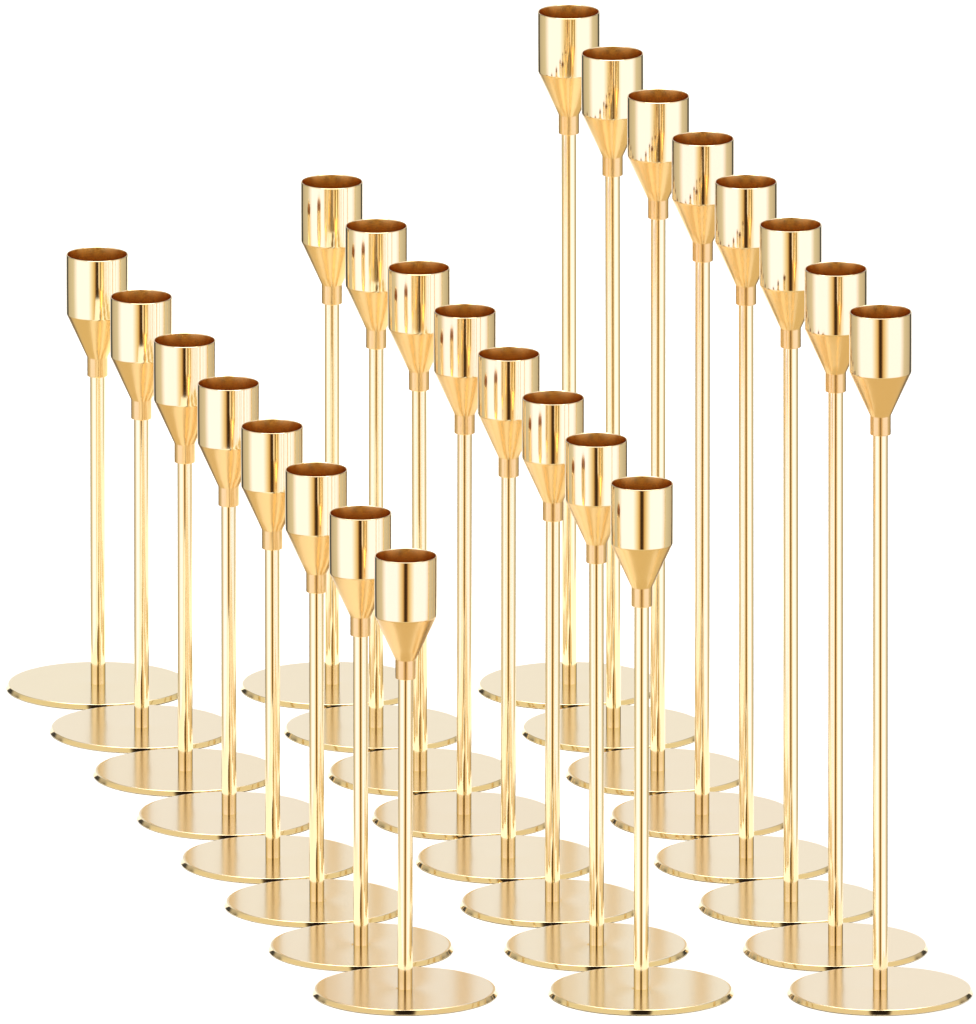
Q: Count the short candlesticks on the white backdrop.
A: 8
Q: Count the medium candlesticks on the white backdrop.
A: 8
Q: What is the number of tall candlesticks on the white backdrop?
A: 8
